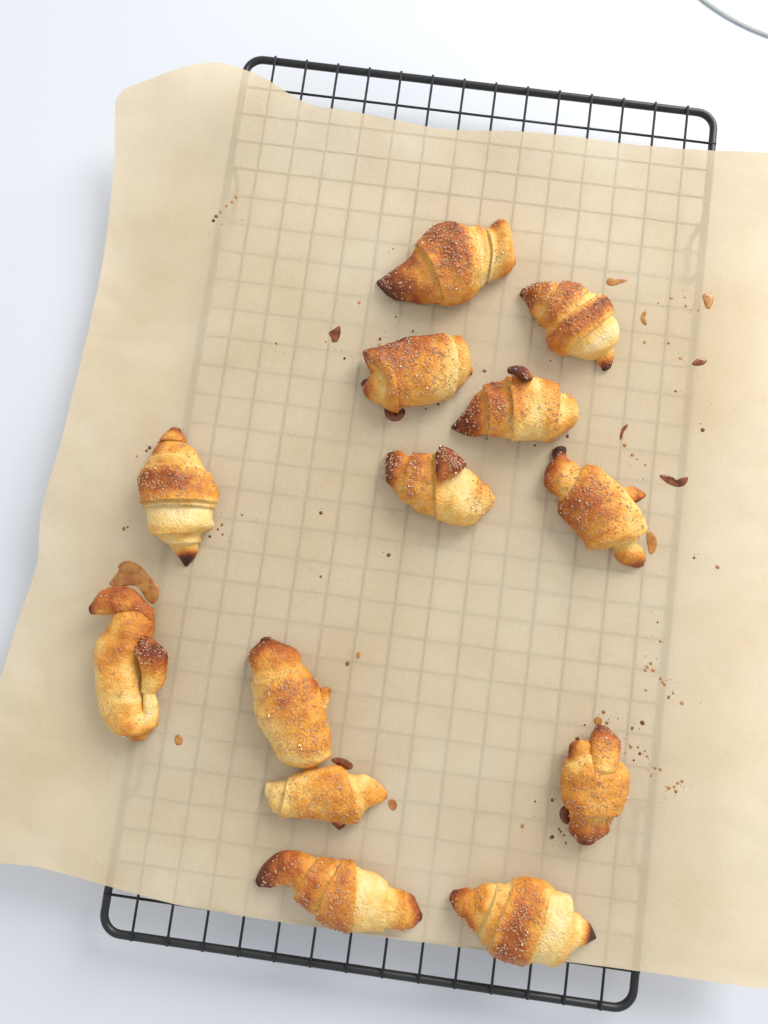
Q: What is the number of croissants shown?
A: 13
